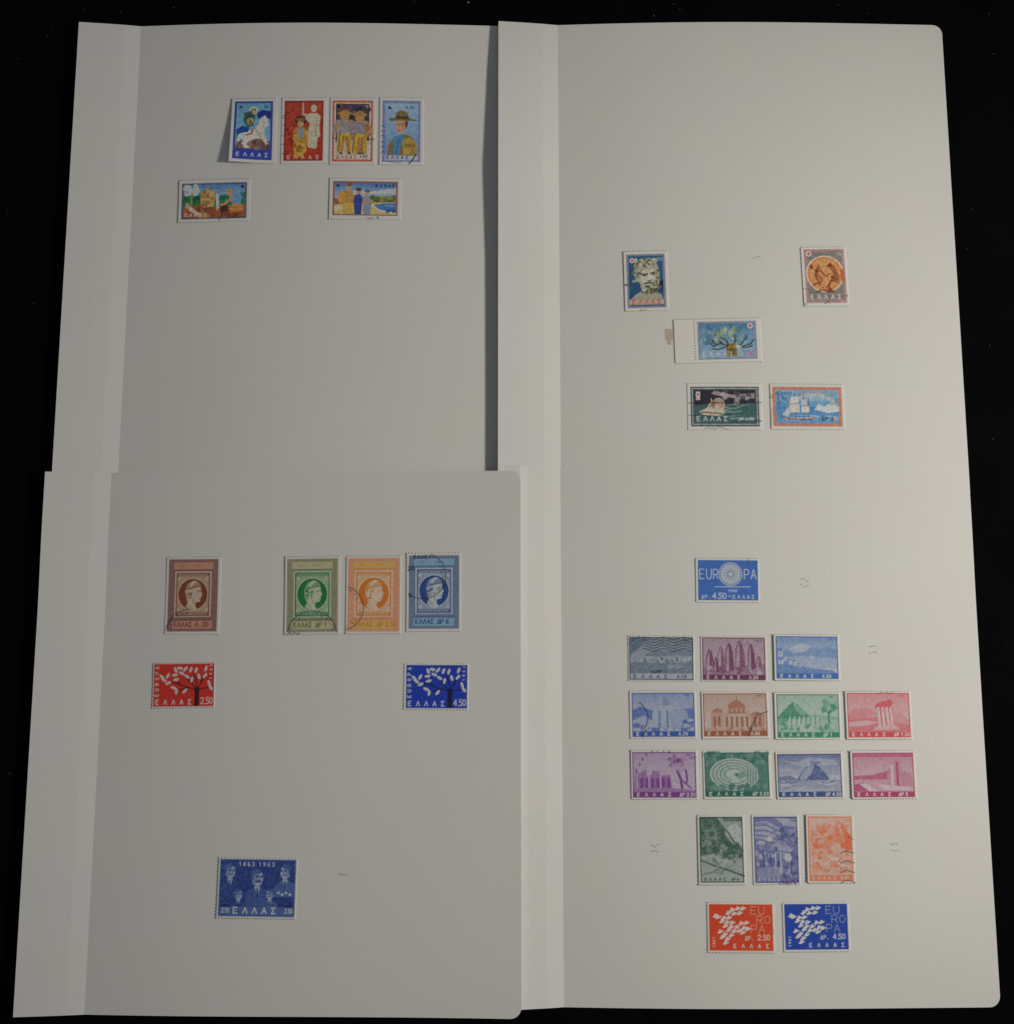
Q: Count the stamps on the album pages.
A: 35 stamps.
